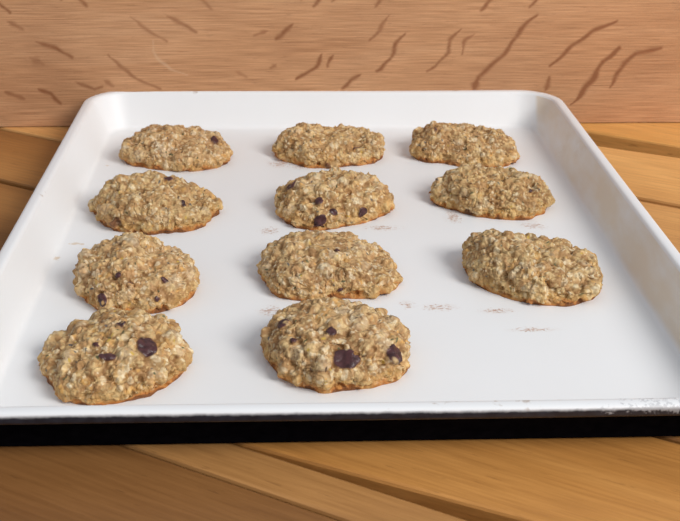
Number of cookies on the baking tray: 11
